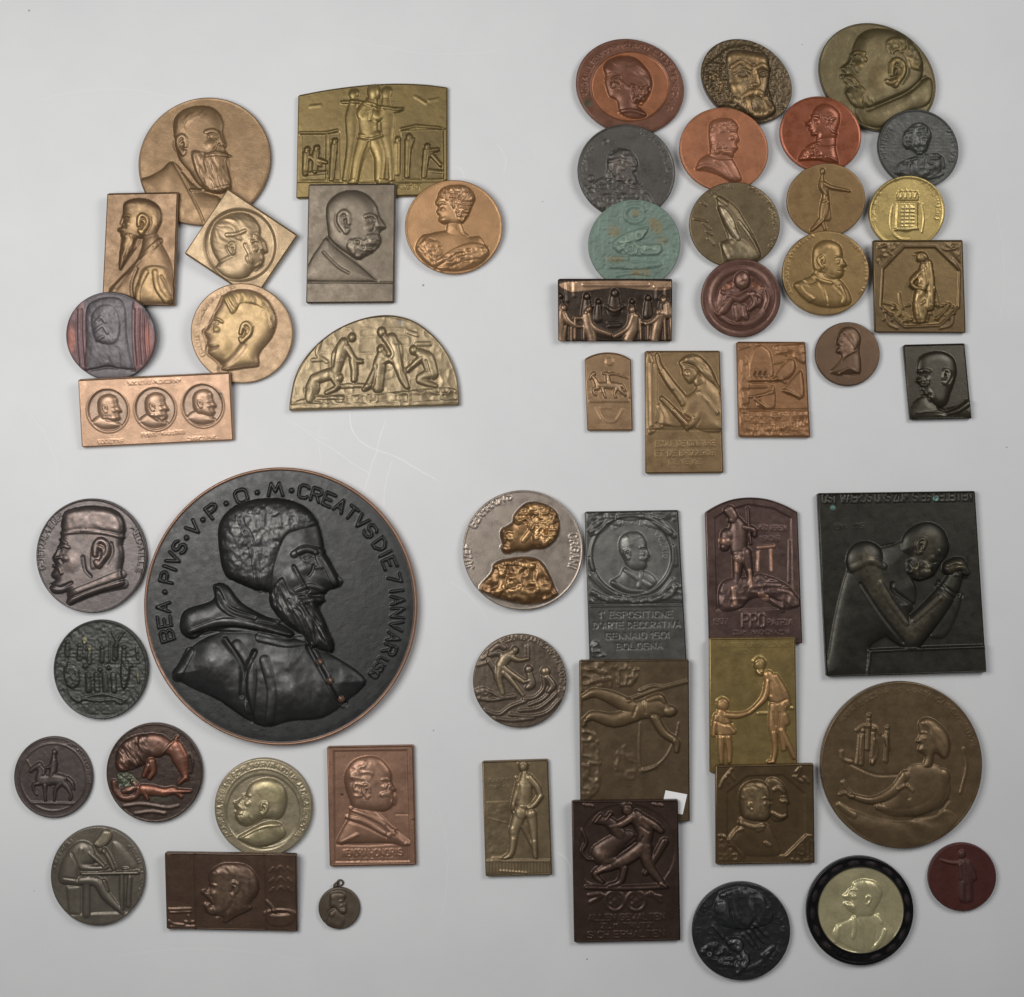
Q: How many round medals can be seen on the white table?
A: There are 32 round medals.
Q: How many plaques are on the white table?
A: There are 22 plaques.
